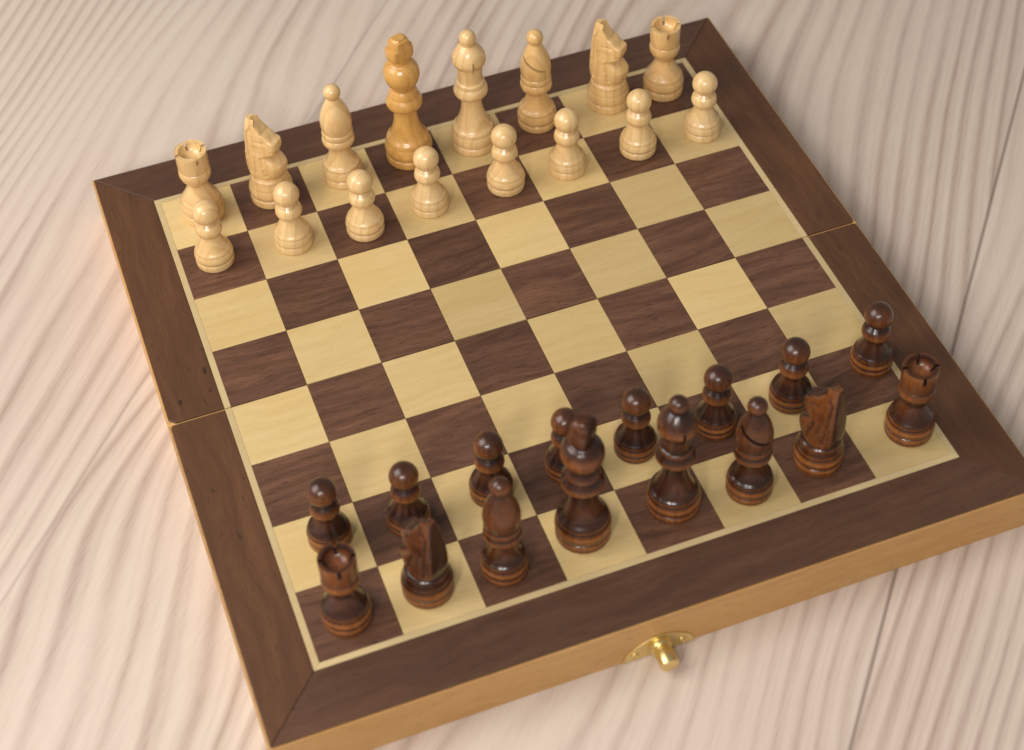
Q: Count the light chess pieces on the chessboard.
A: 16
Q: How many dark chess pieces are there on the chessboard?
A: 16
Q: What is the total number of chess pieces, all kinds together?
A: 32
